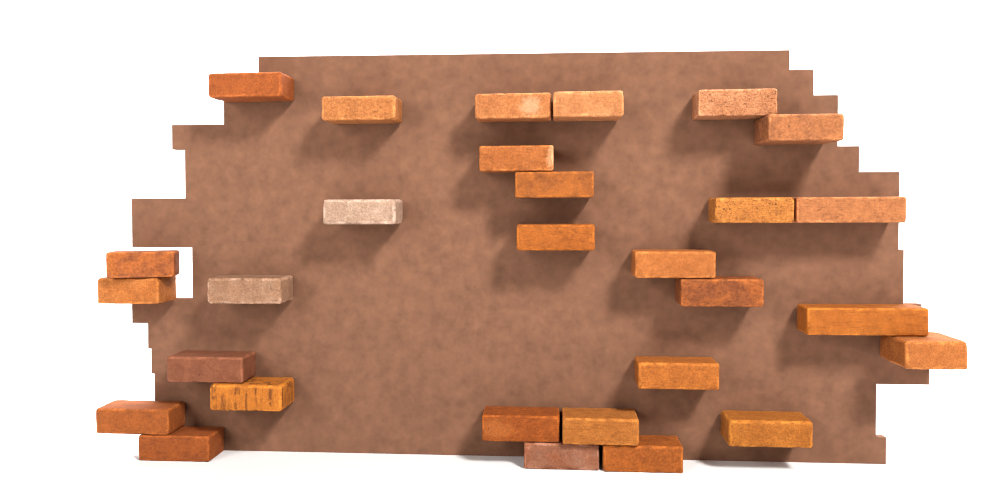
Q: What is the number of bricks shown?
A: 29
